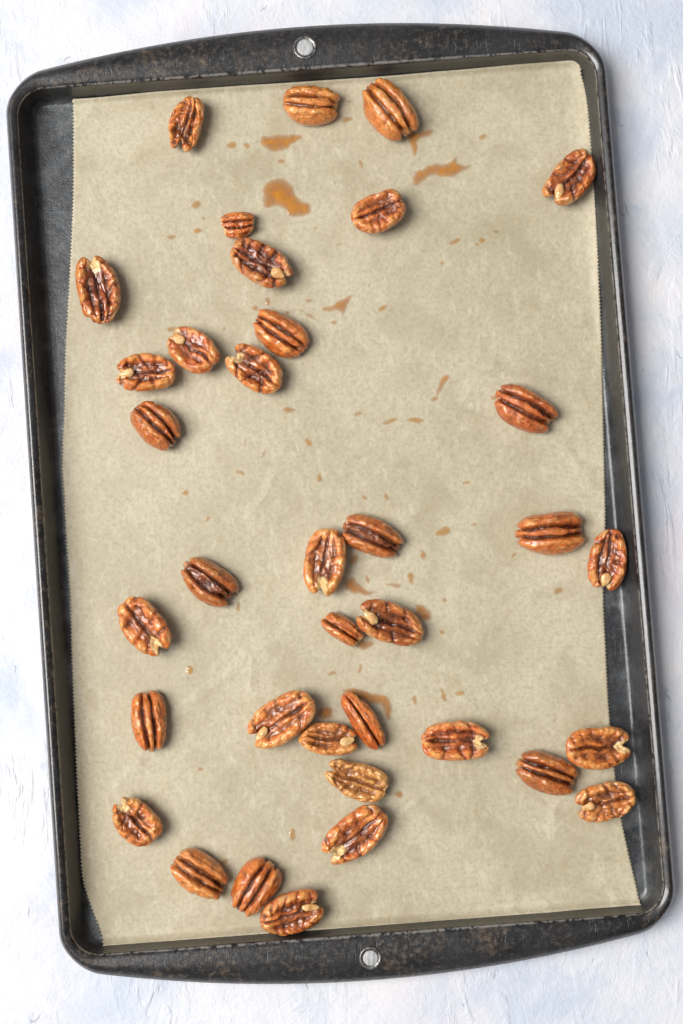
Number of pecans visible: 36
